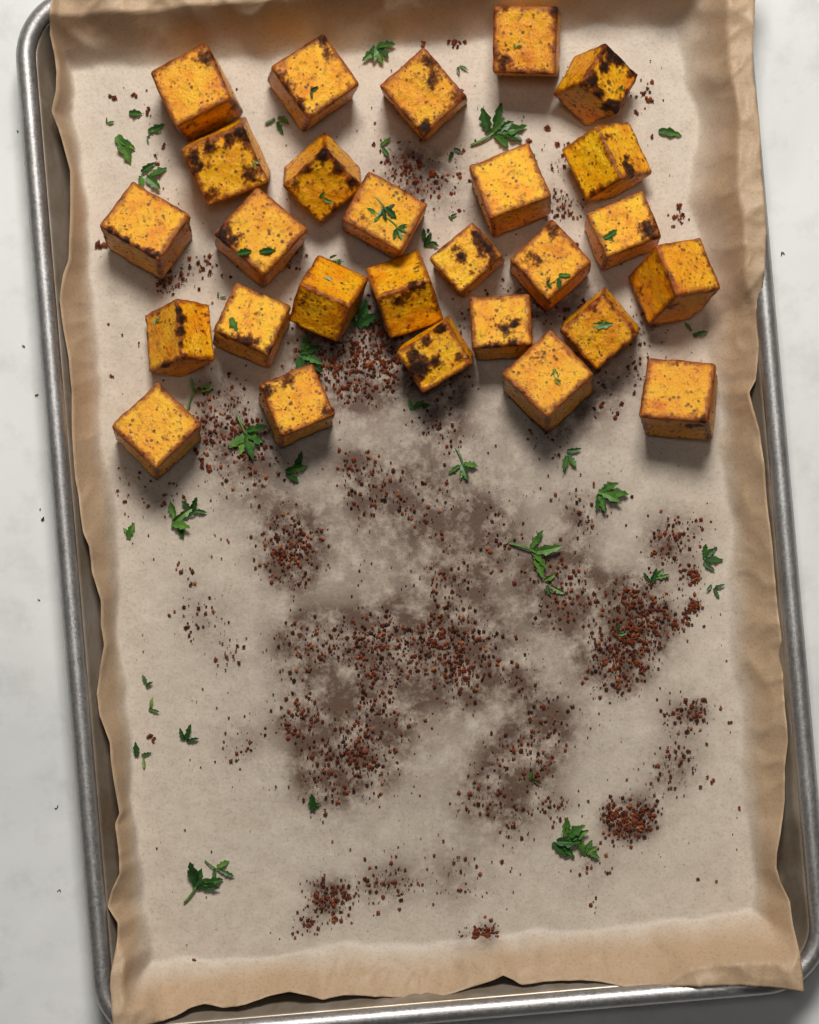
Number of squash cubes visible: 27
